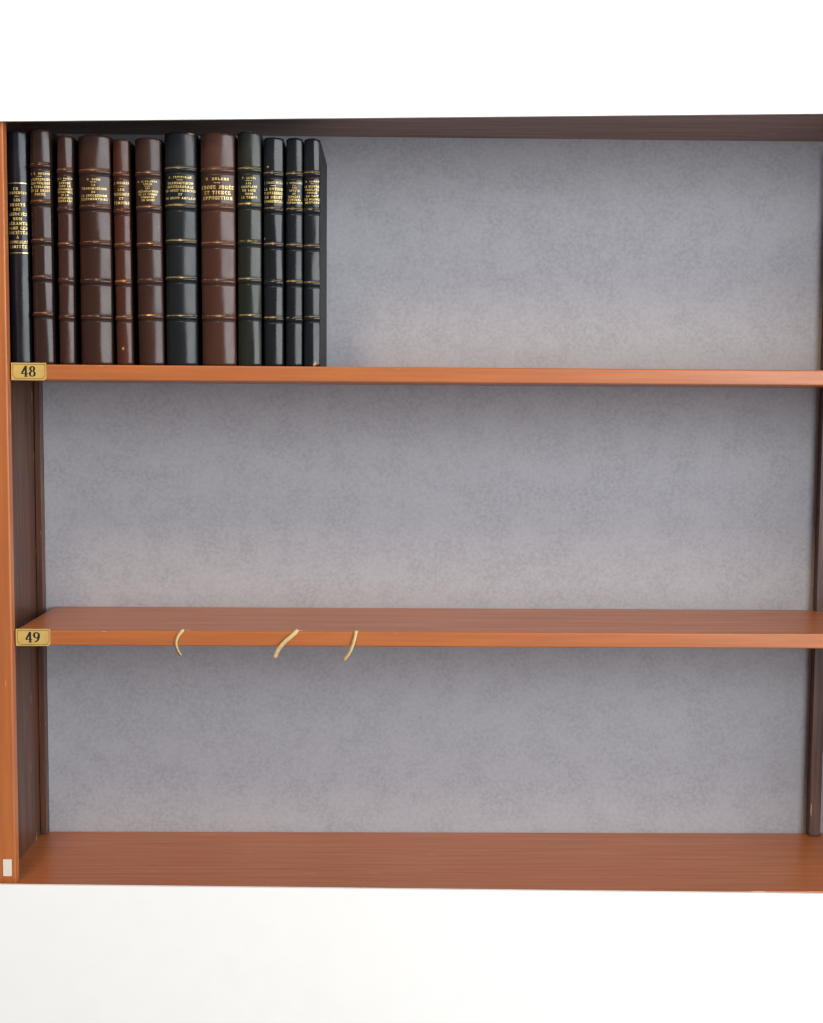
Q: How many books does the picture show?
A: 12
